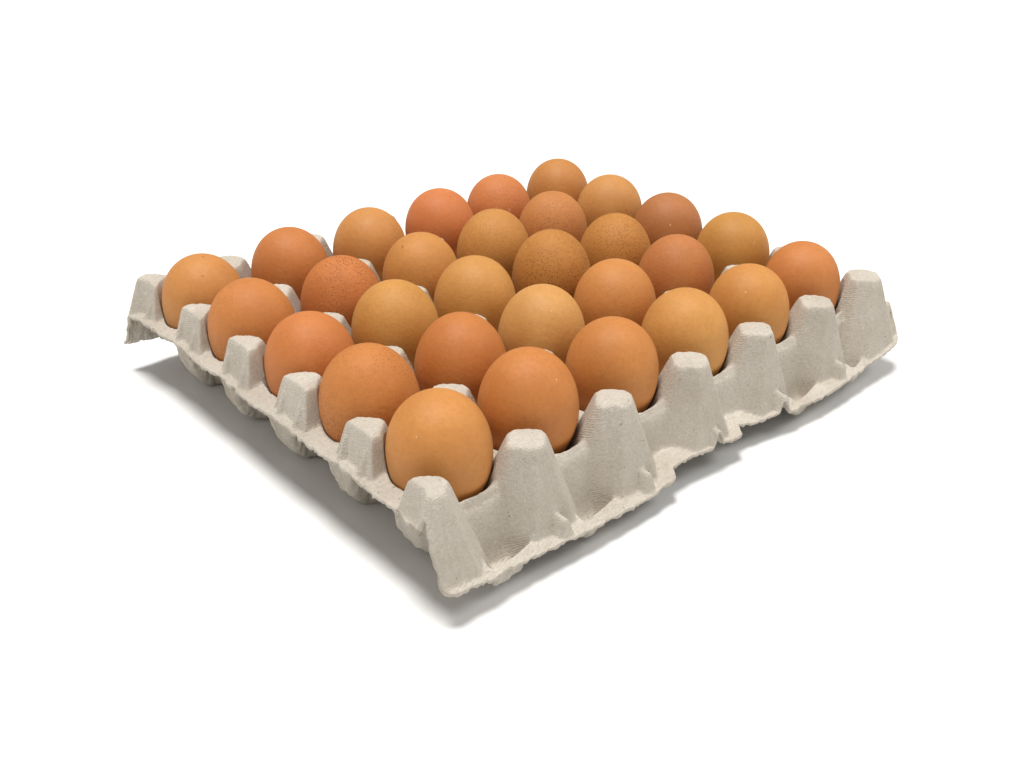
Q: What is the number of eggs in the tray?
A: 30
